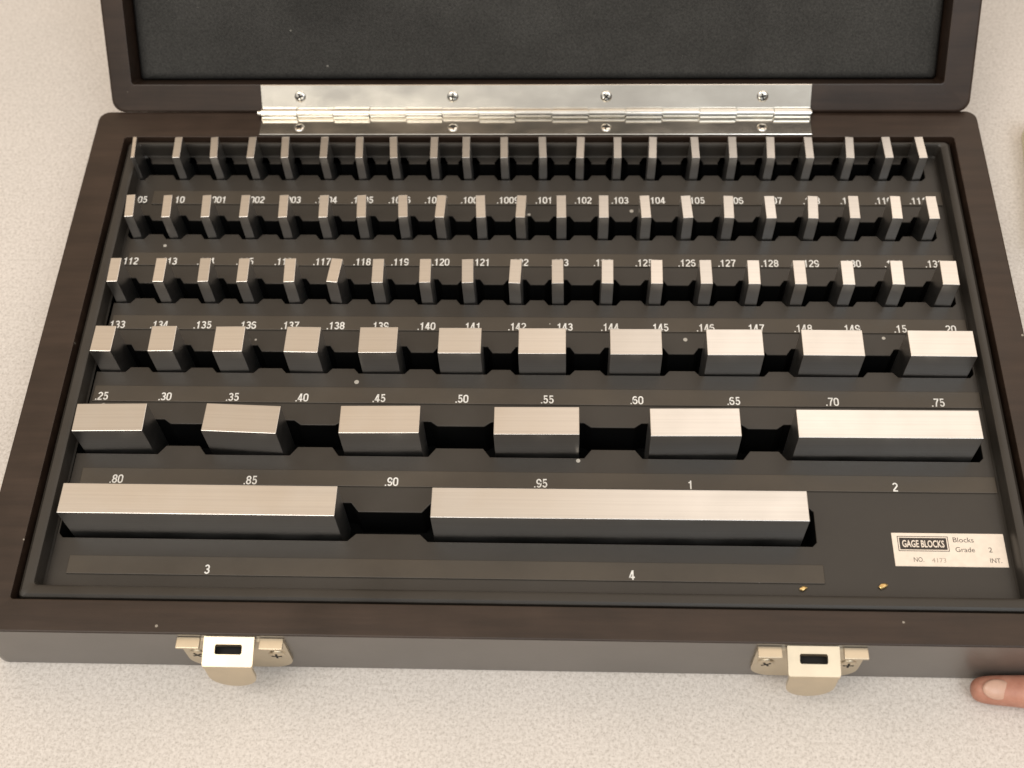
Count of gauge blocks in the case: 81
